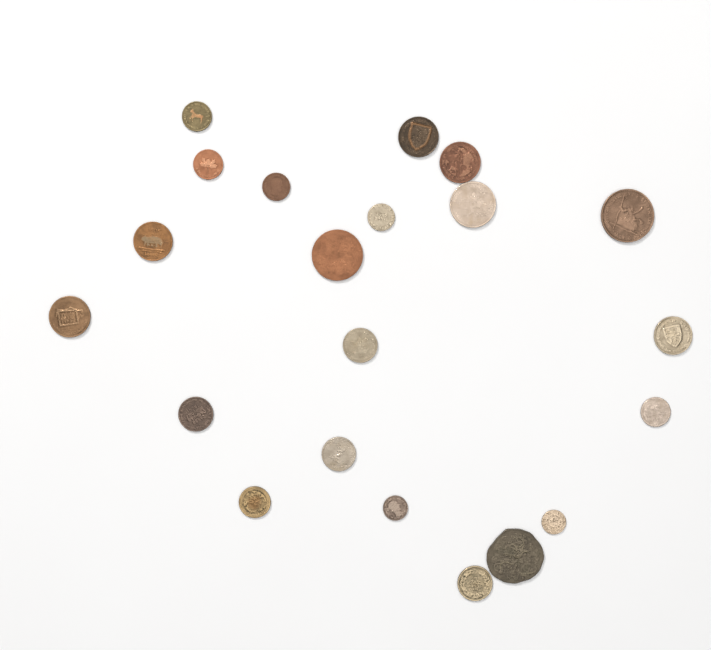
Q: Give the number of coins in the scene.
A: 21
